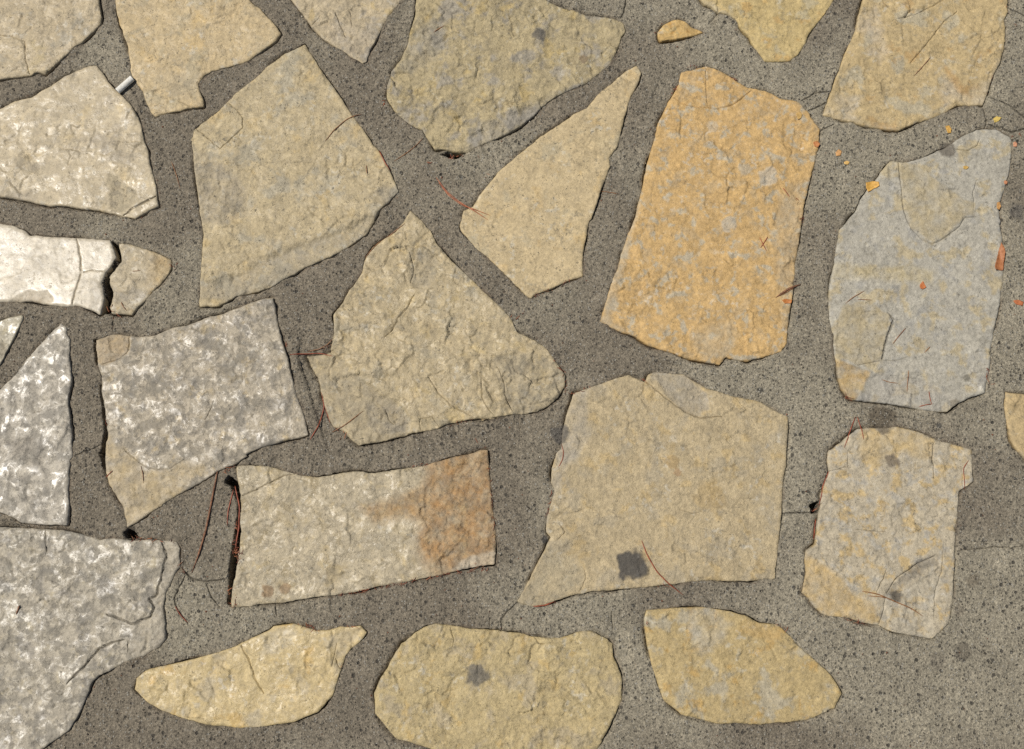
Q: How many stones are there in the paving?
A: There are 26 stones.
